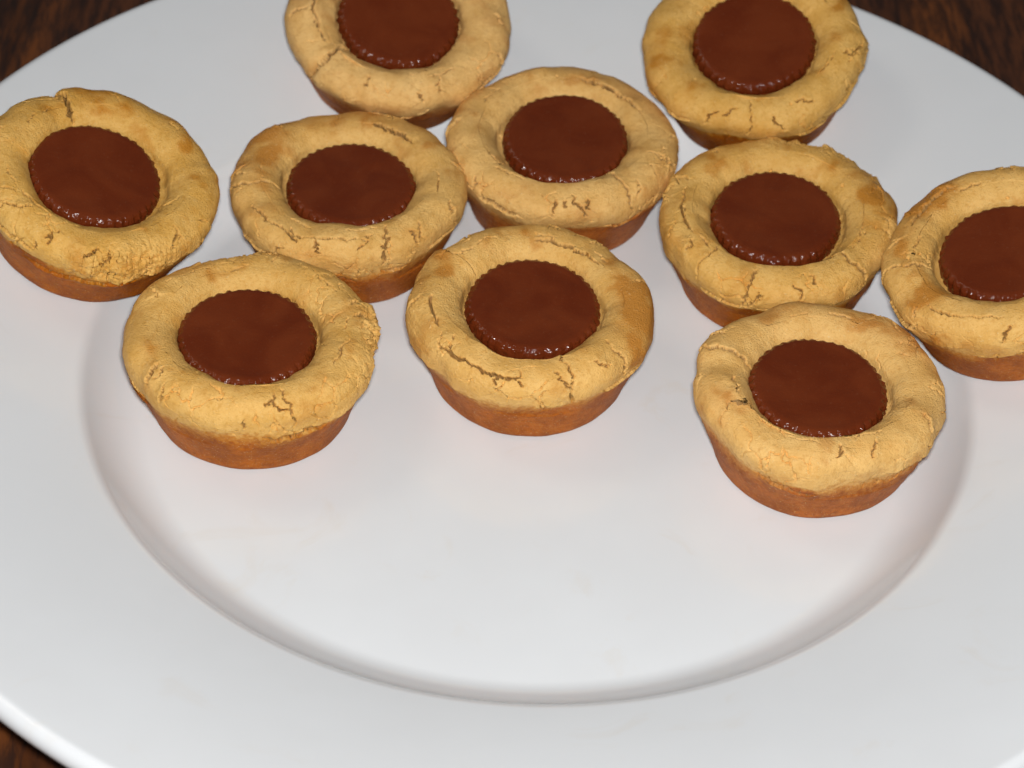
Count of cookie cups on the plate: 10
